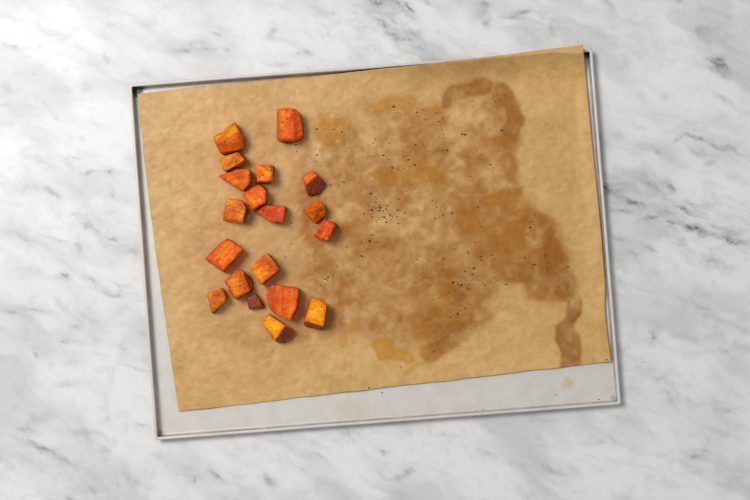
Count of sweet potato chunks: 19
